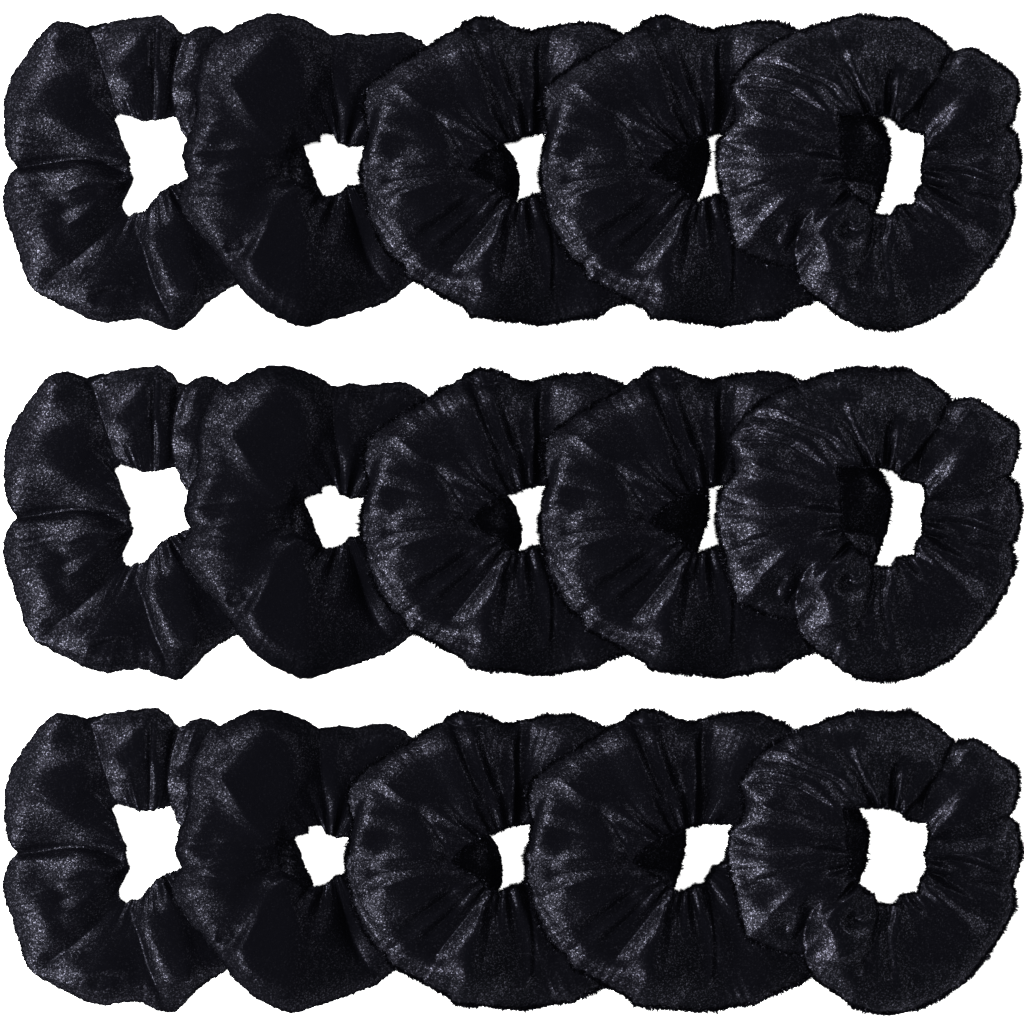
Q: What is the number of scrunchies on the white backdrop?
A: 15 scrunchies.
